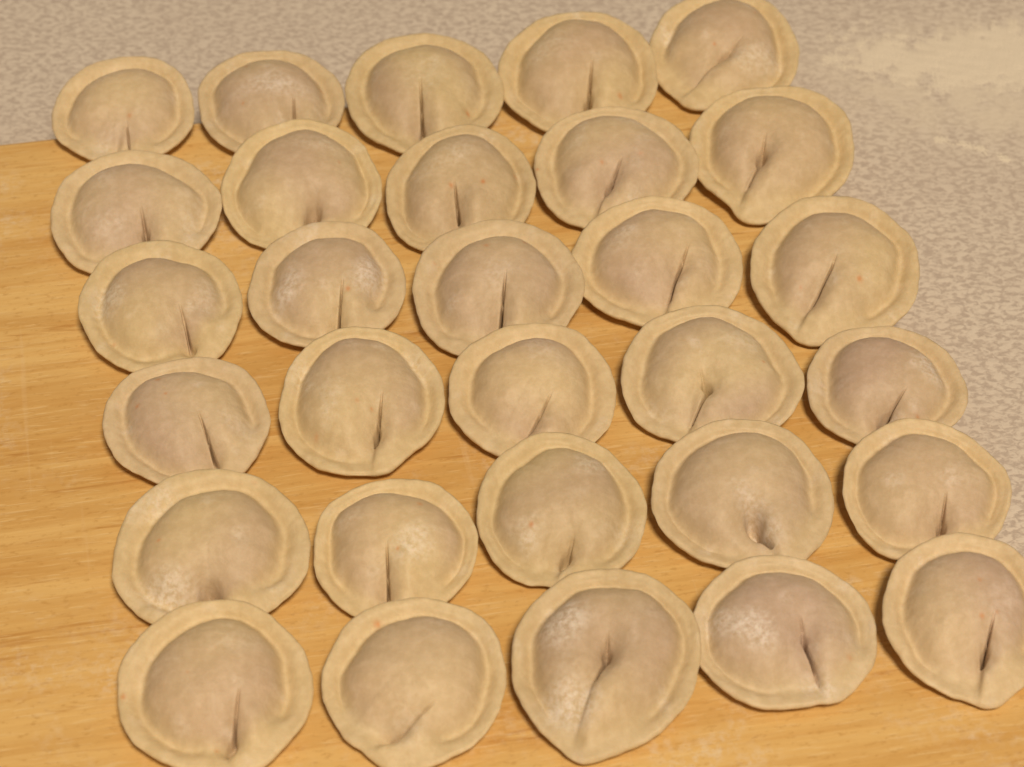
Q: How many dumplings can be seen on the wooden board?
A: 30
